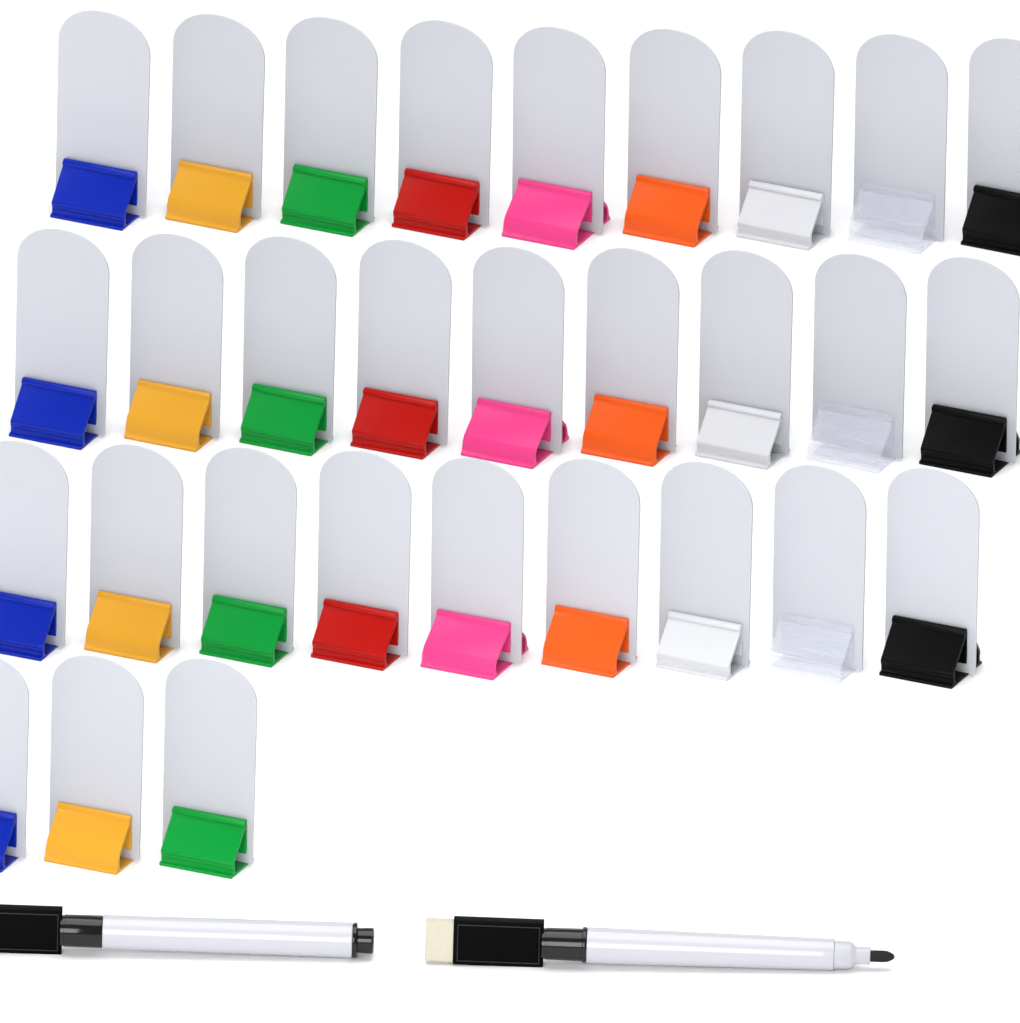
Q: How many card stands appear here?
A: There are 30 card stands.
